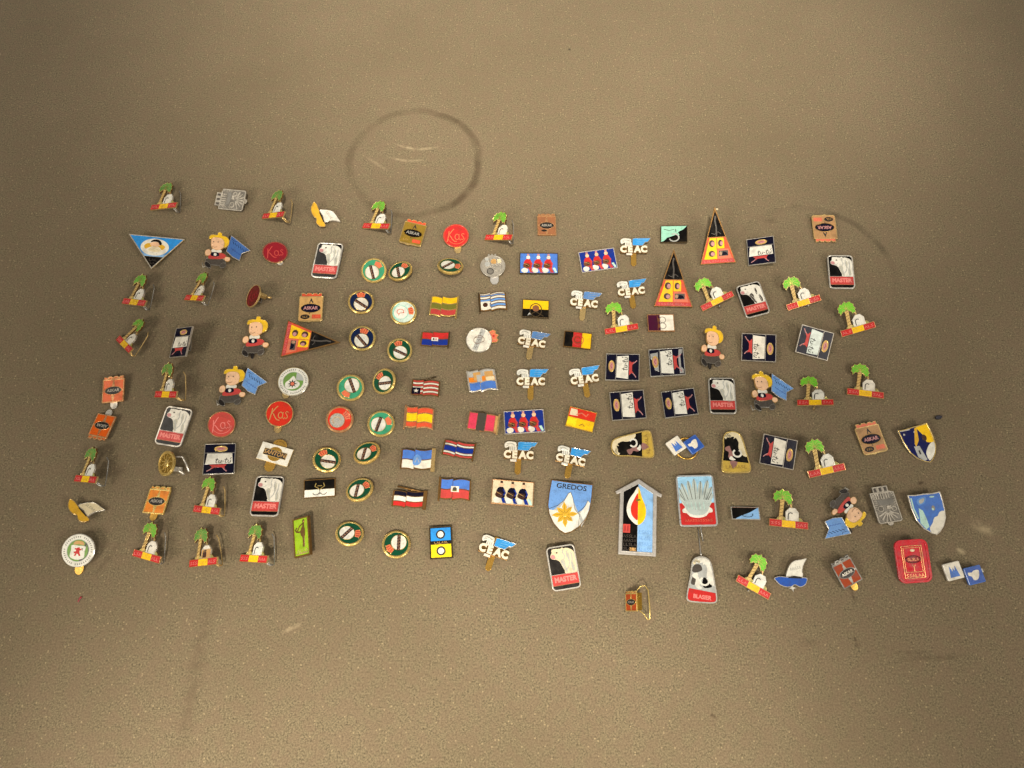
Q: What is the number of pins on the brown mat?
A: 135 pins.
